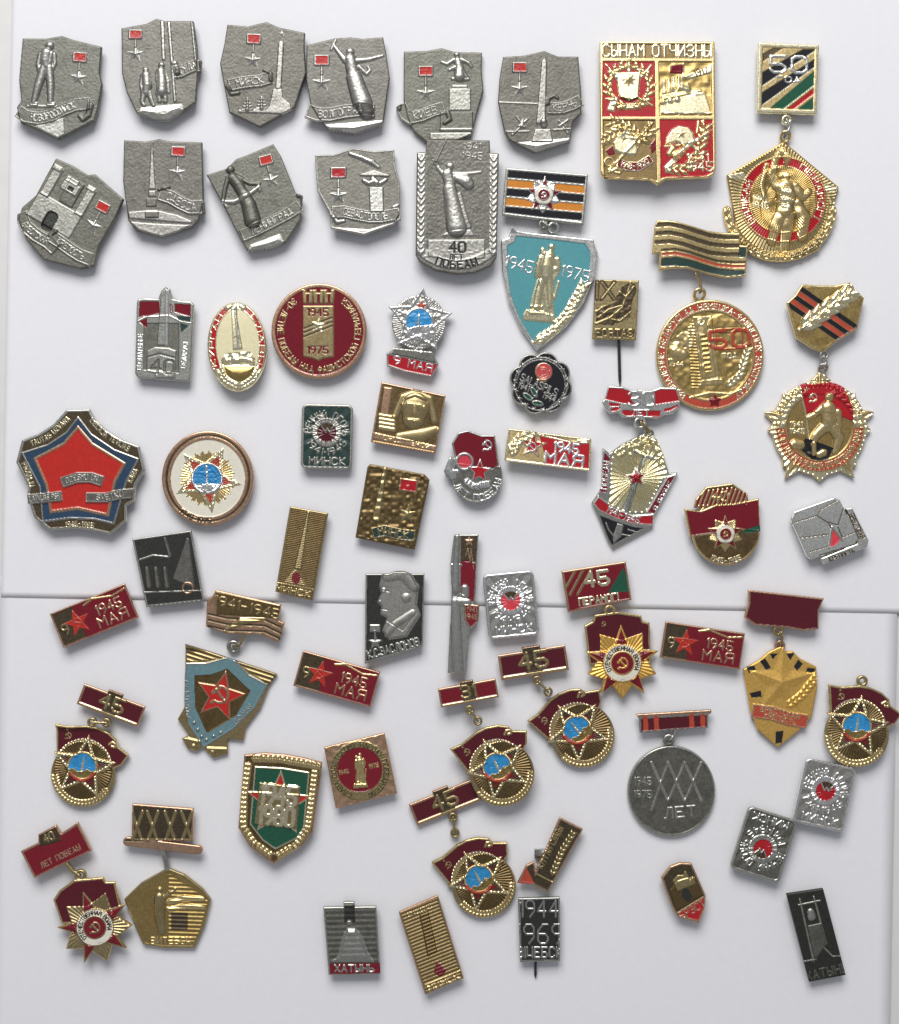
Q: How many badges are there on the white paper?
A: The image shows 61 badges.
